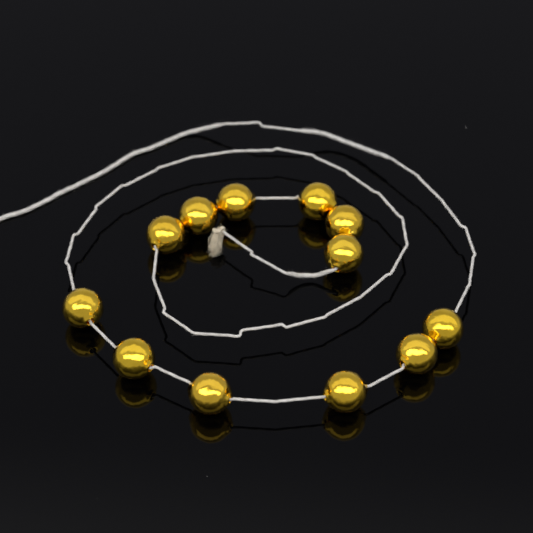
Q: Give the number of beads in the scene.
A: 12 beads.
